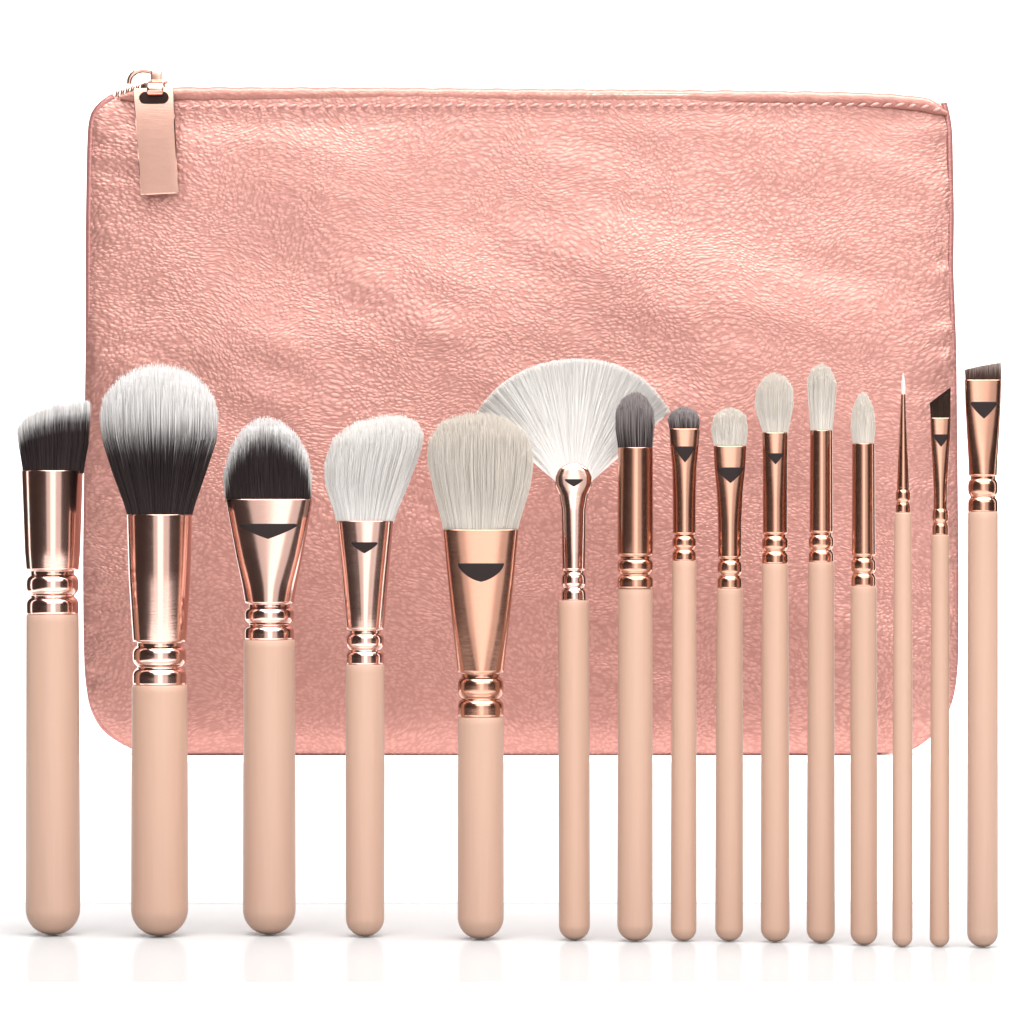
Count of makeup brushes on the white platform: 15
